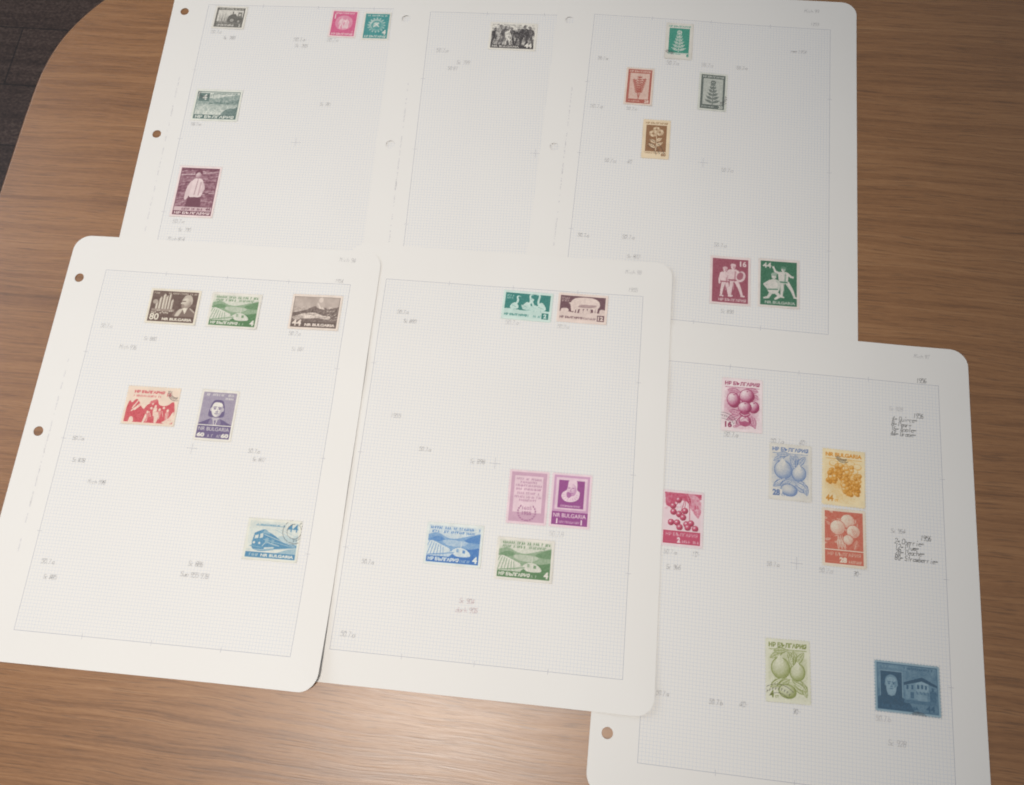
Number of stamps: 31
